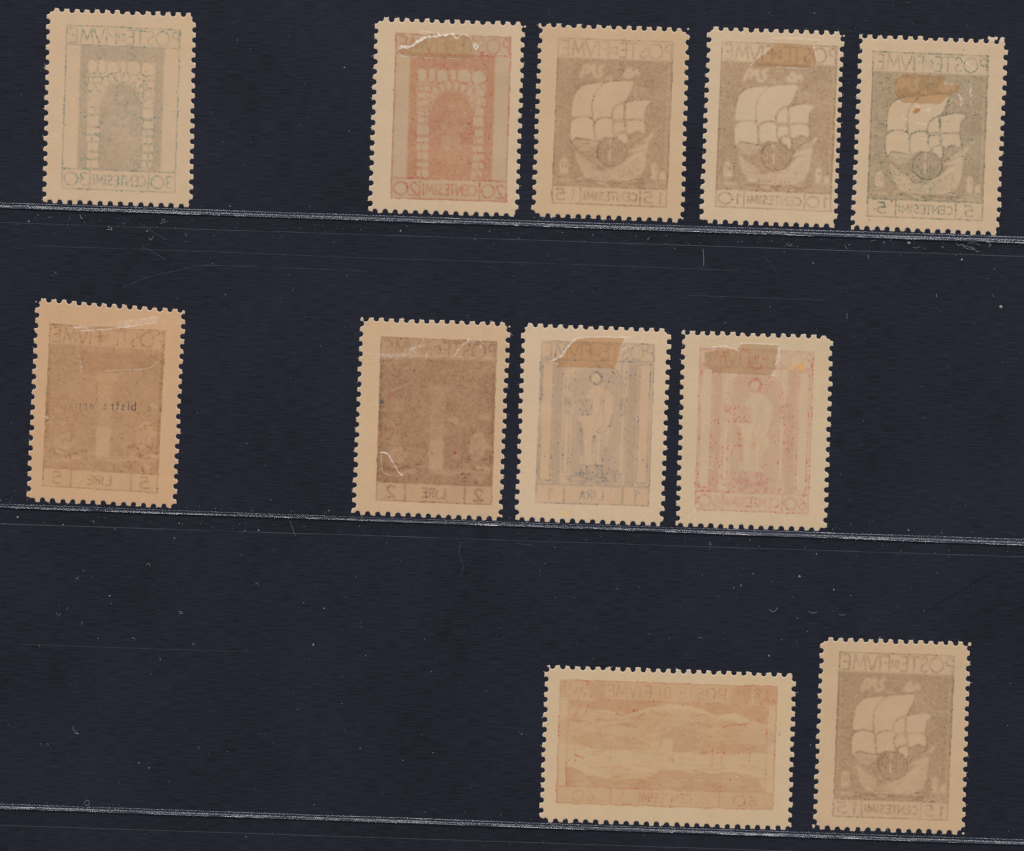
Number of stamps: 11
